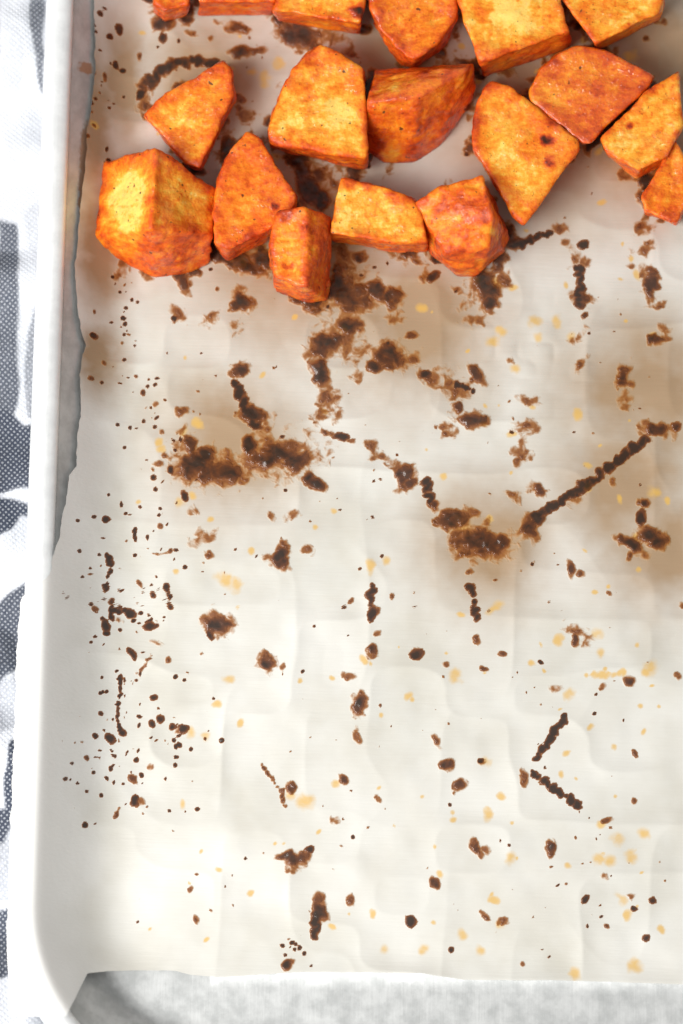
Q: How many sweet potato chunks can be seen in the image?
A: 18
